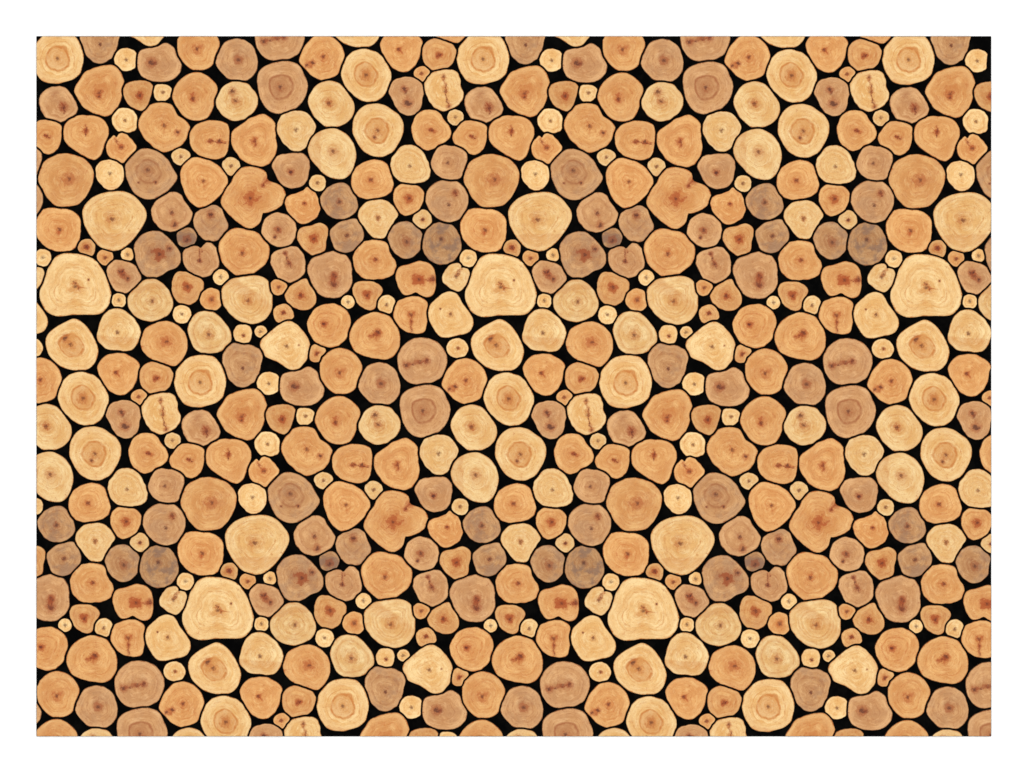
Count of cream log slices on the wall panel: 199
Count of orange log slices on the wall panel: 198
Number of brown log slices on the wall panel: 124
